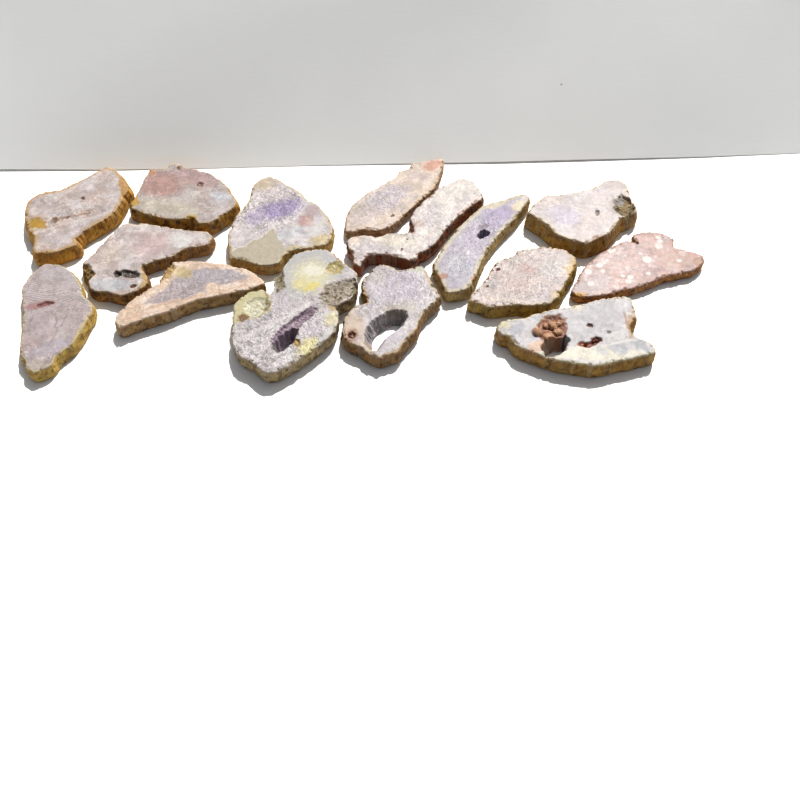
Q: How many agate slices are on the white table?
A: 15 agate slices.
